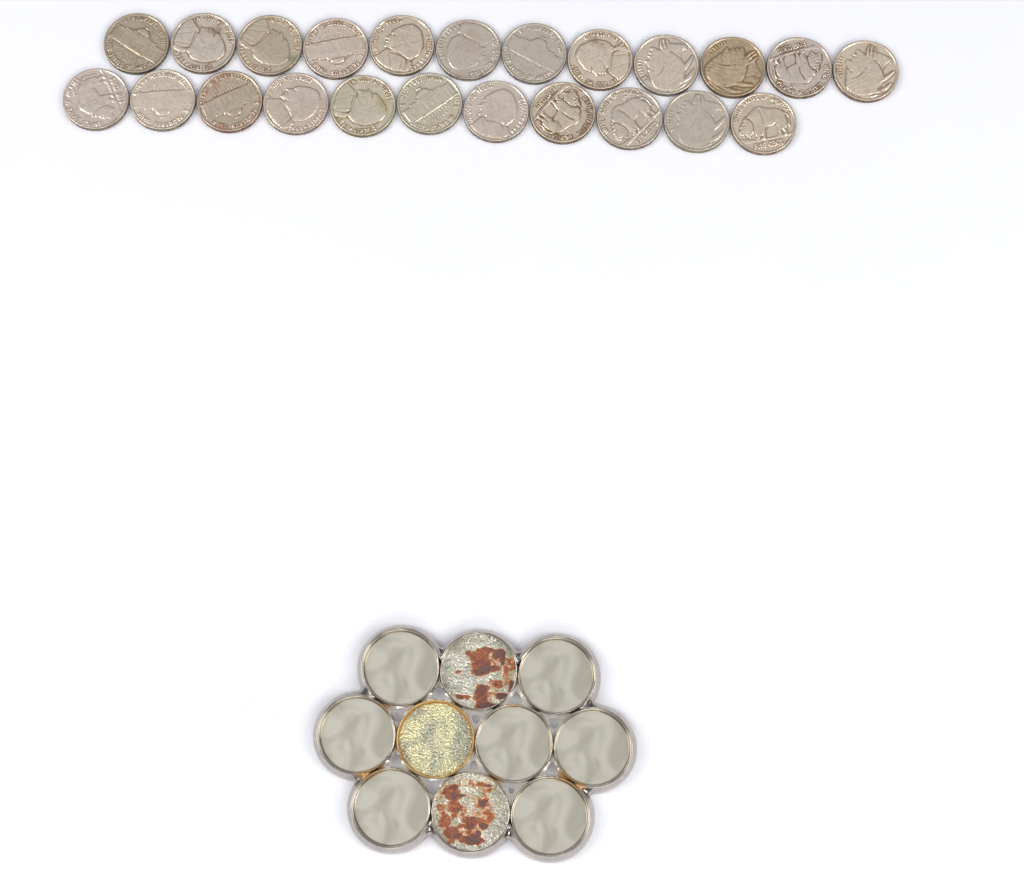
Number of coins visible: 23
